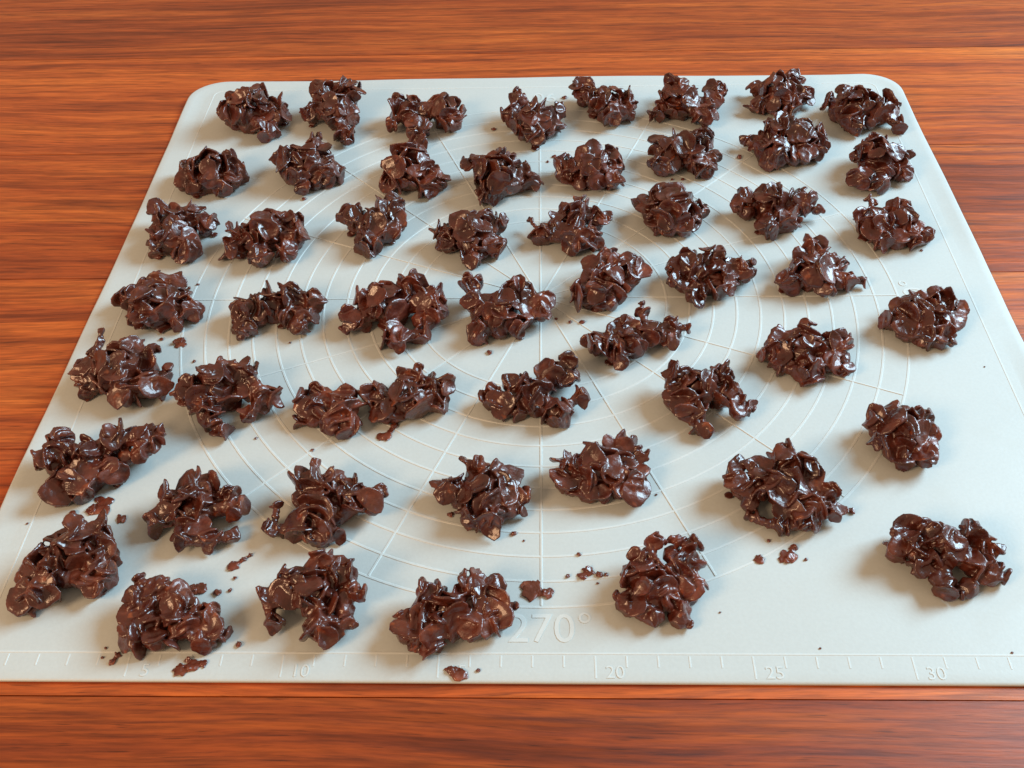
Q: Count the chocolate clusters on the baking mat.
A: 53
